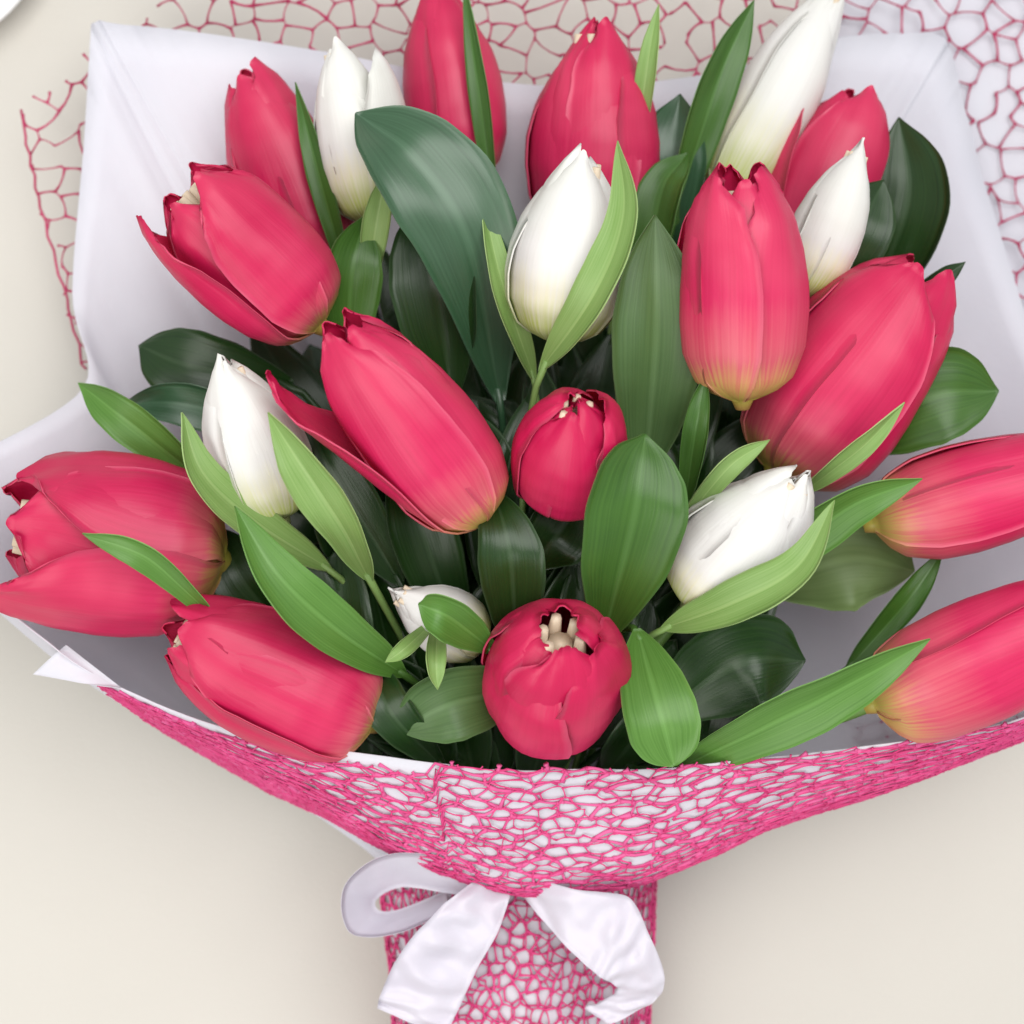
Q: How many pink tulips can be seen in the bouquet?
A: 14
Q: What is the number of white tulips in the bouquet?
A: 7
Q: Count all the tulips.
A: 21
